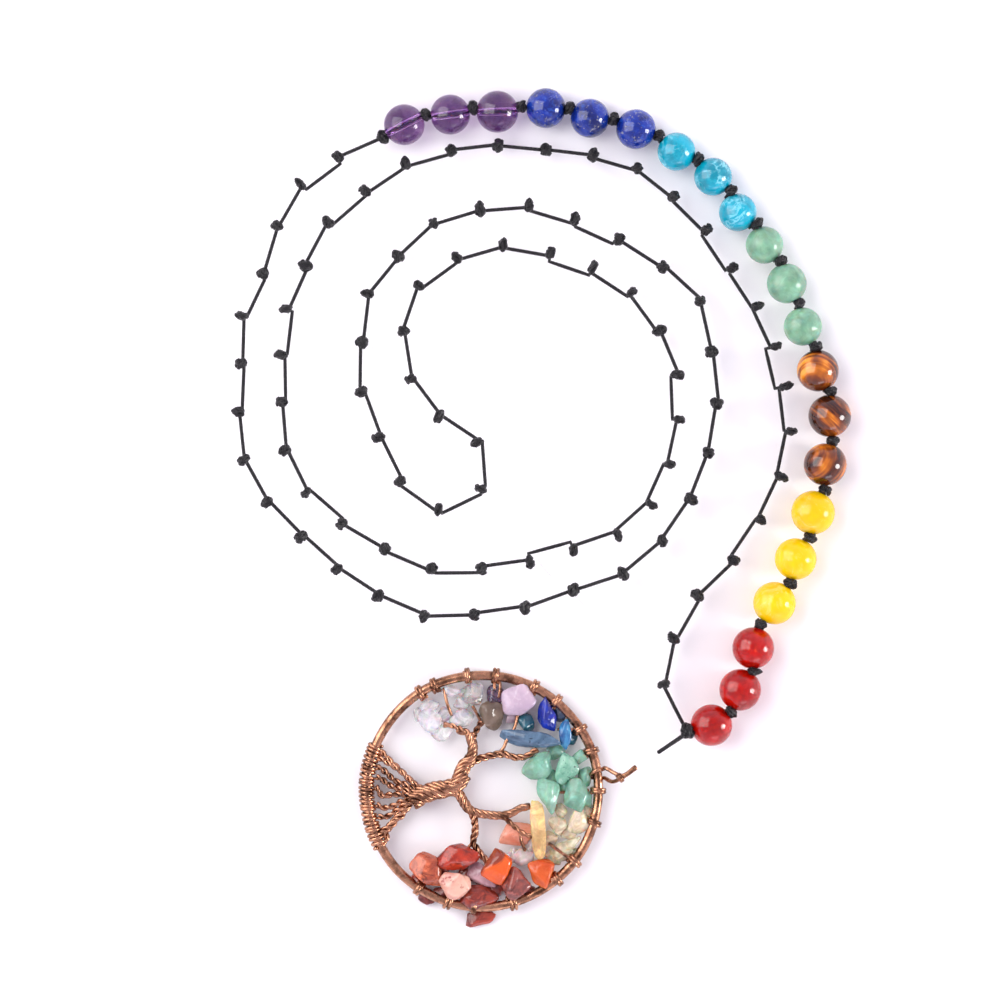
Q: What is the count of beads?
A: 21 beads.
